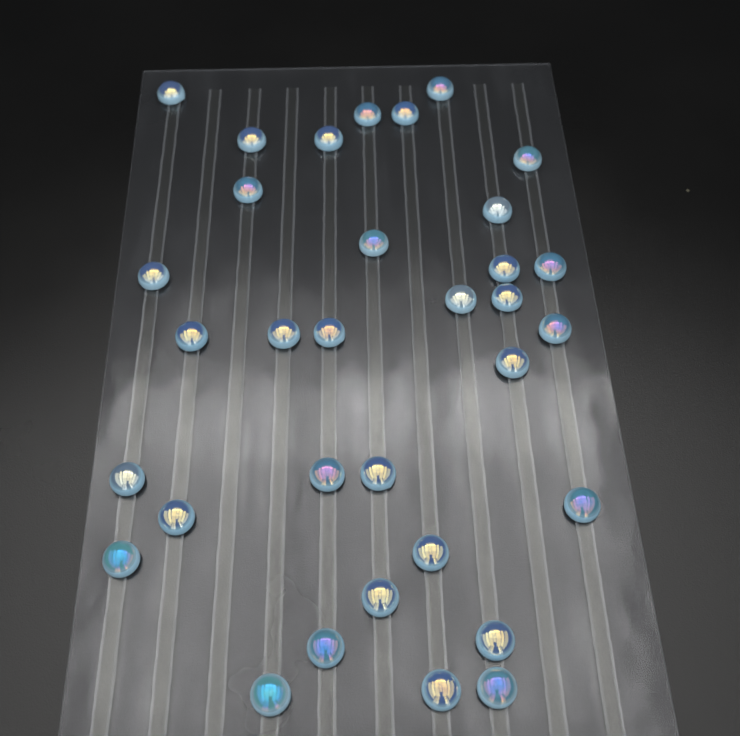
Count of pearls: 33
